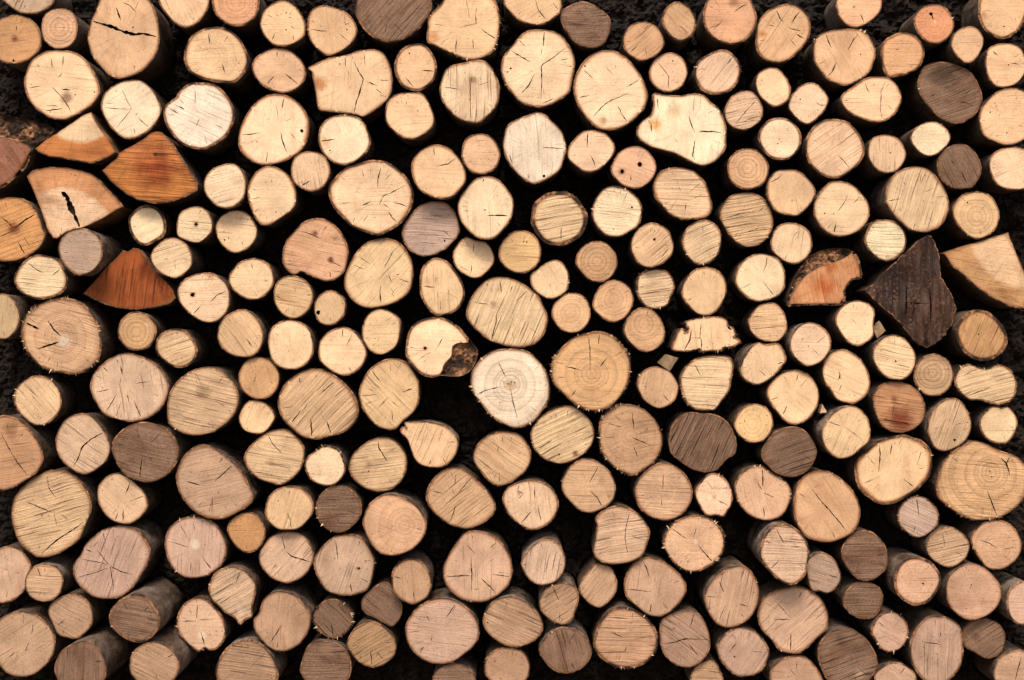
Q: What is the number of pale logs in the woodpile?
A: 200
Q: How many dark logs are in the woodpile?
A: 19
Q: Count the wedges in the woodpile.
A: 8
